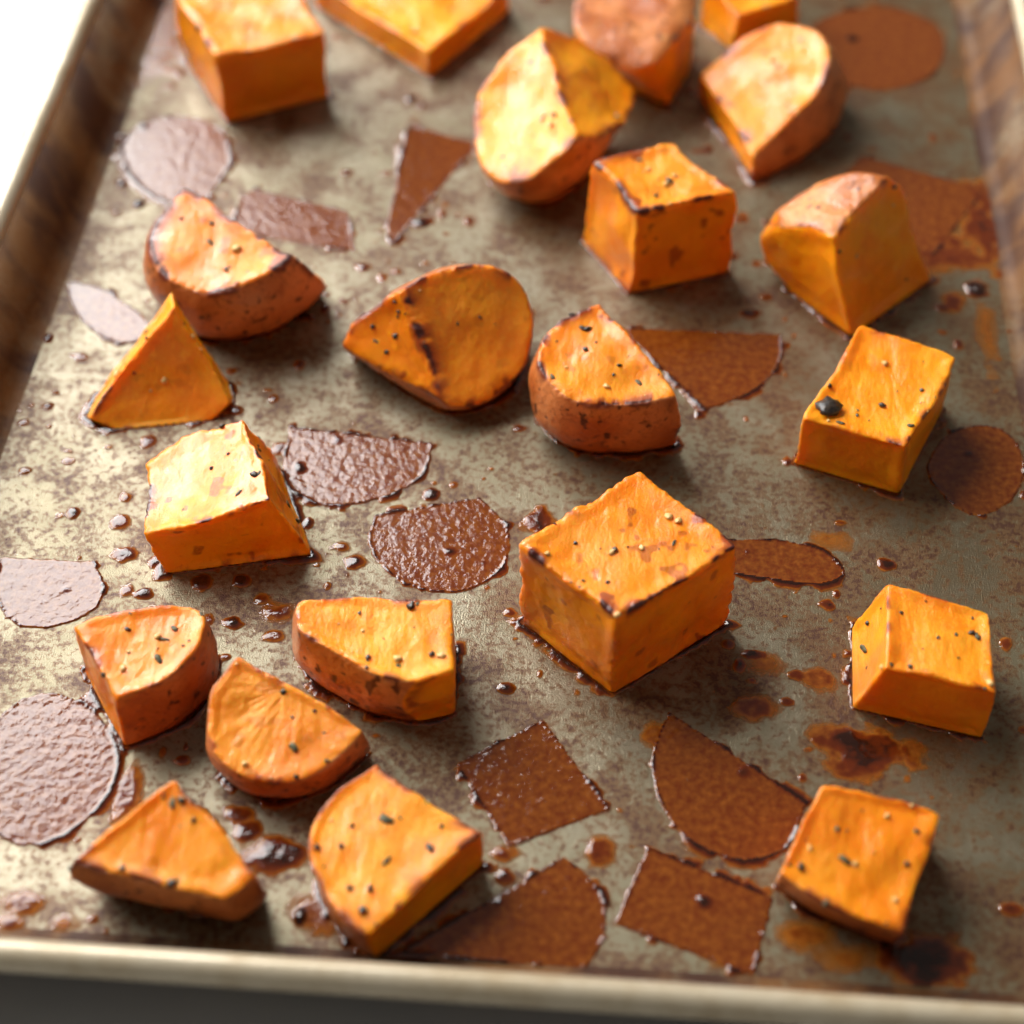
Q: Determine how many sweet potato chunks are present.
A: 22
